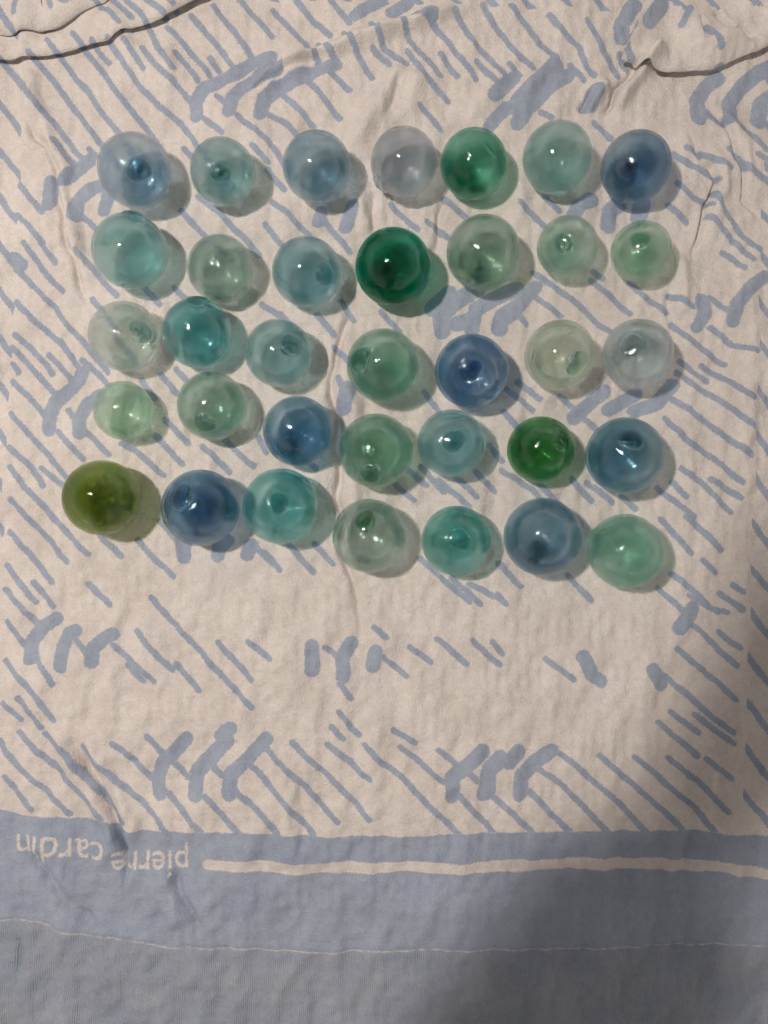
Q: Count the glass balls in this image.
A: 35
